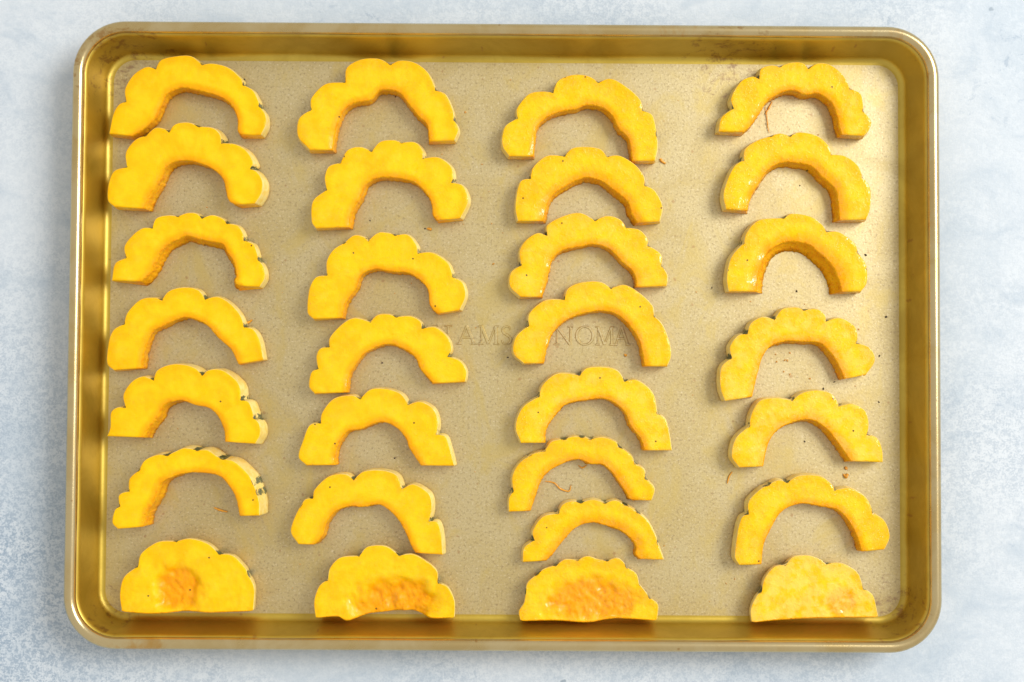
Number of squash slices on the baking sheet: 29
